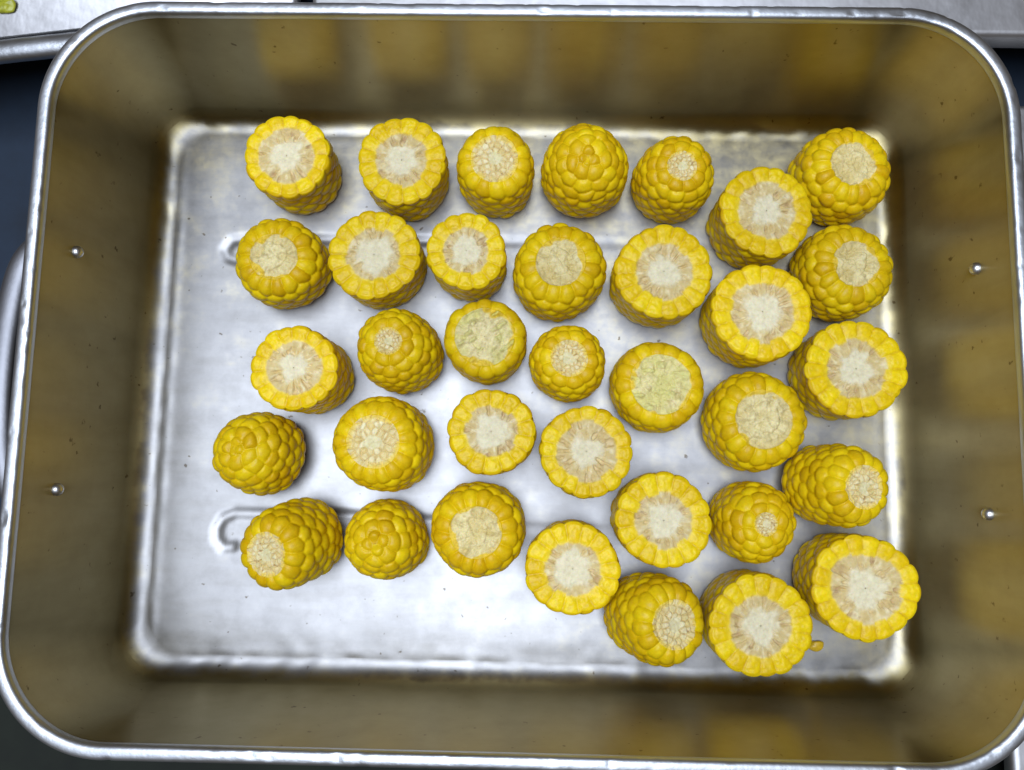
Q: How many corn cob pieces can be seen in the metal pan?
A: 35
